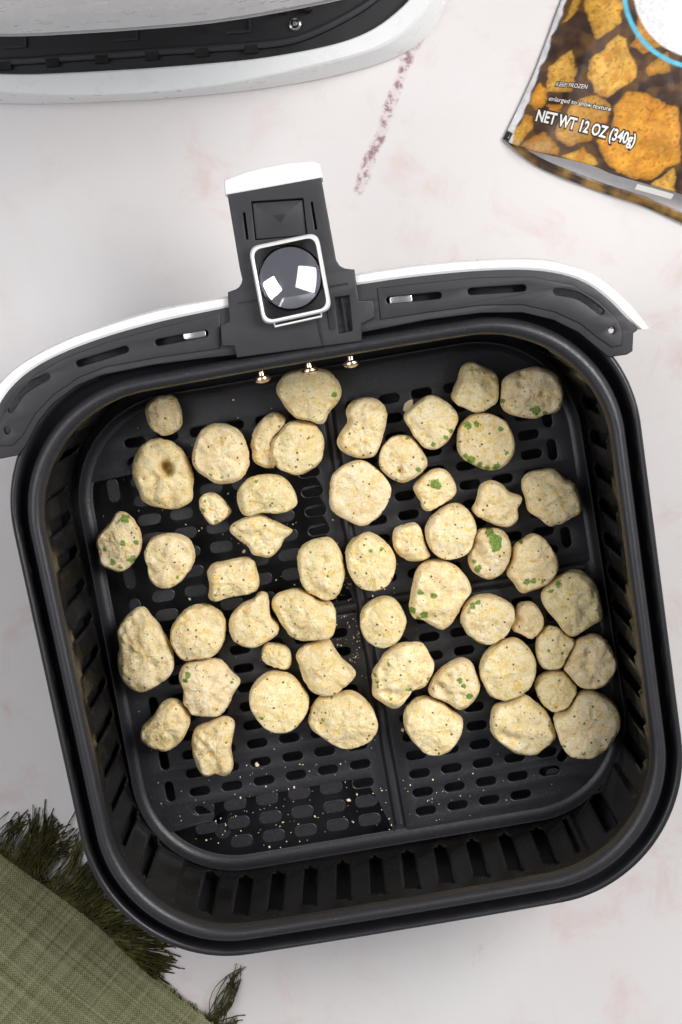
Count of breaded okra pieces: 53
